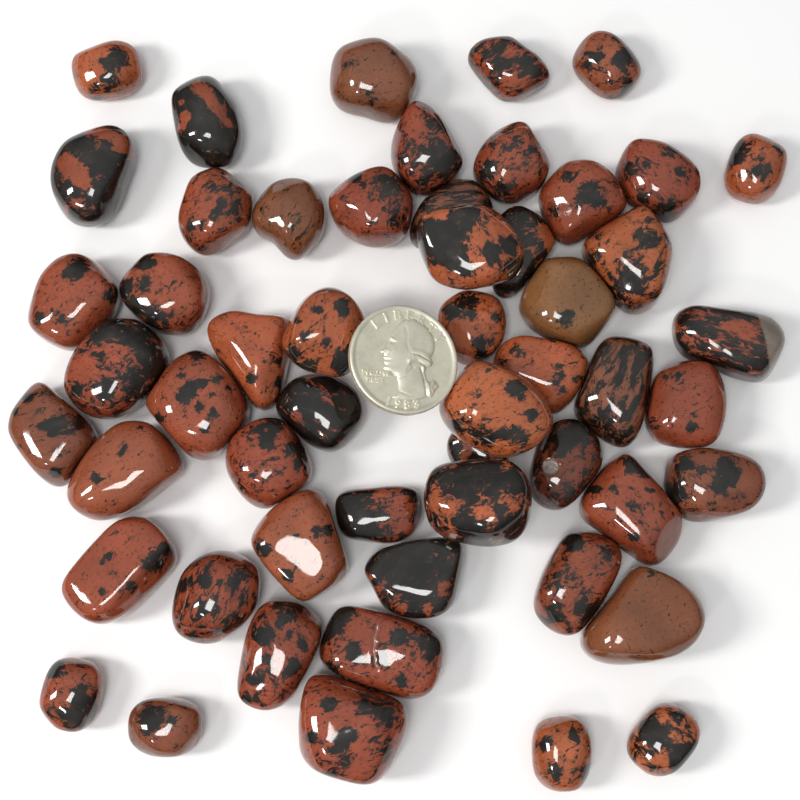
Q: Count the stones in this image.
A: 54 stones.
